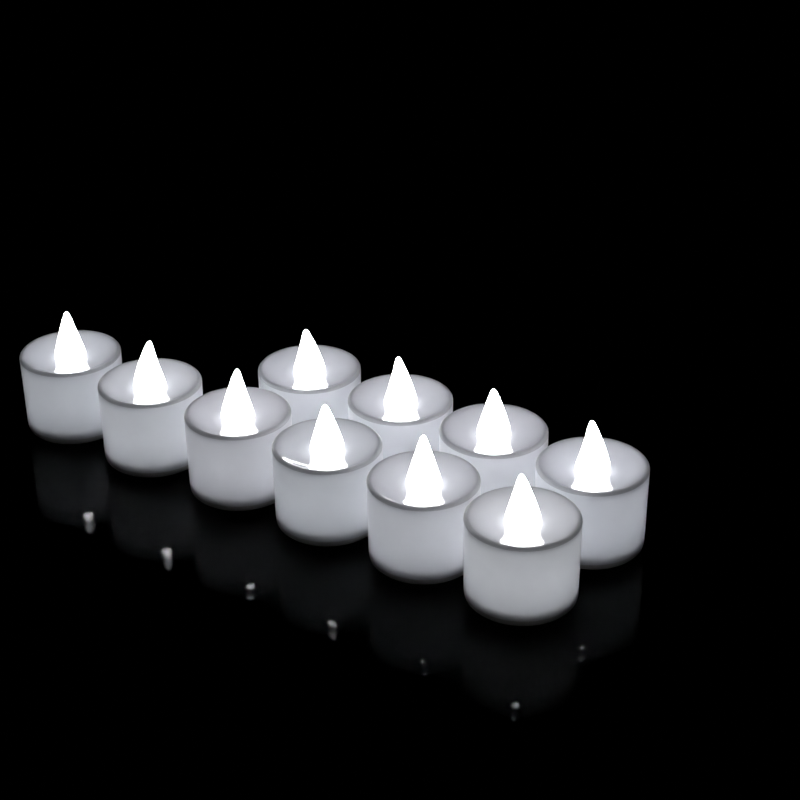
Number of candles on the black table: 10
